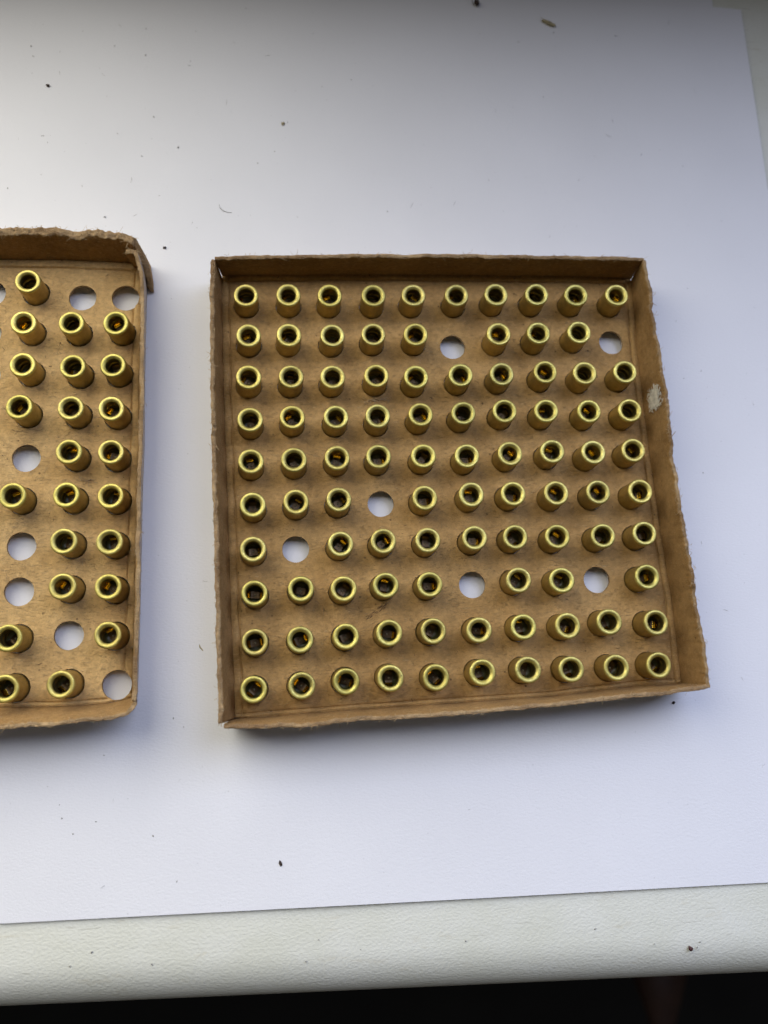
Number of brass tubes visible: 117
